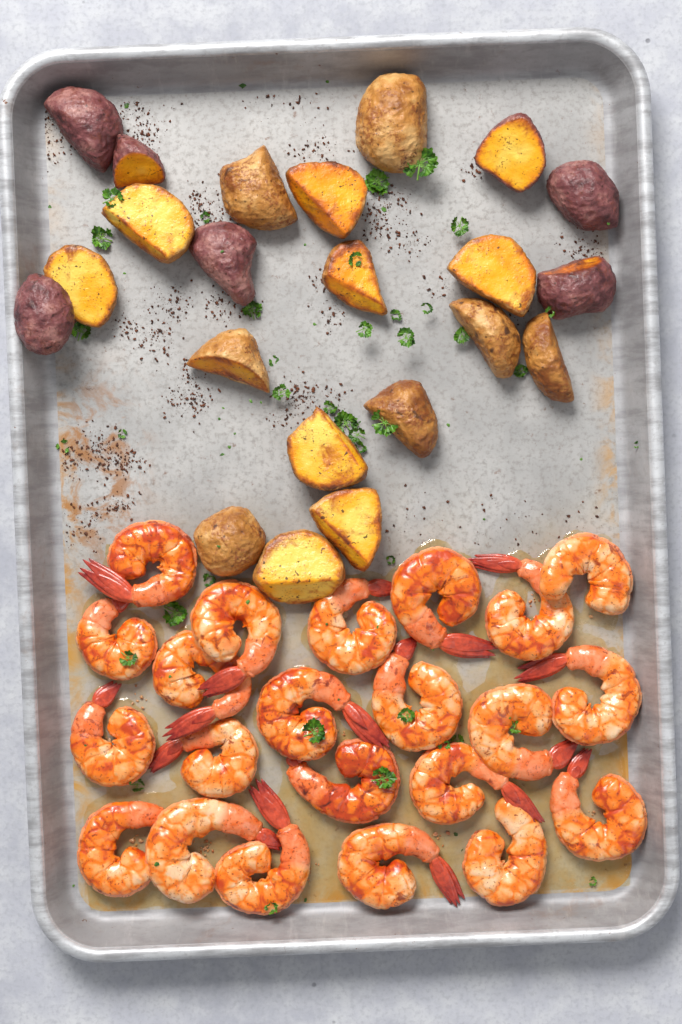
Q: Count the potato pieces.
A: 22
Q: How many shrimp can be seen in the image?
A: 22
